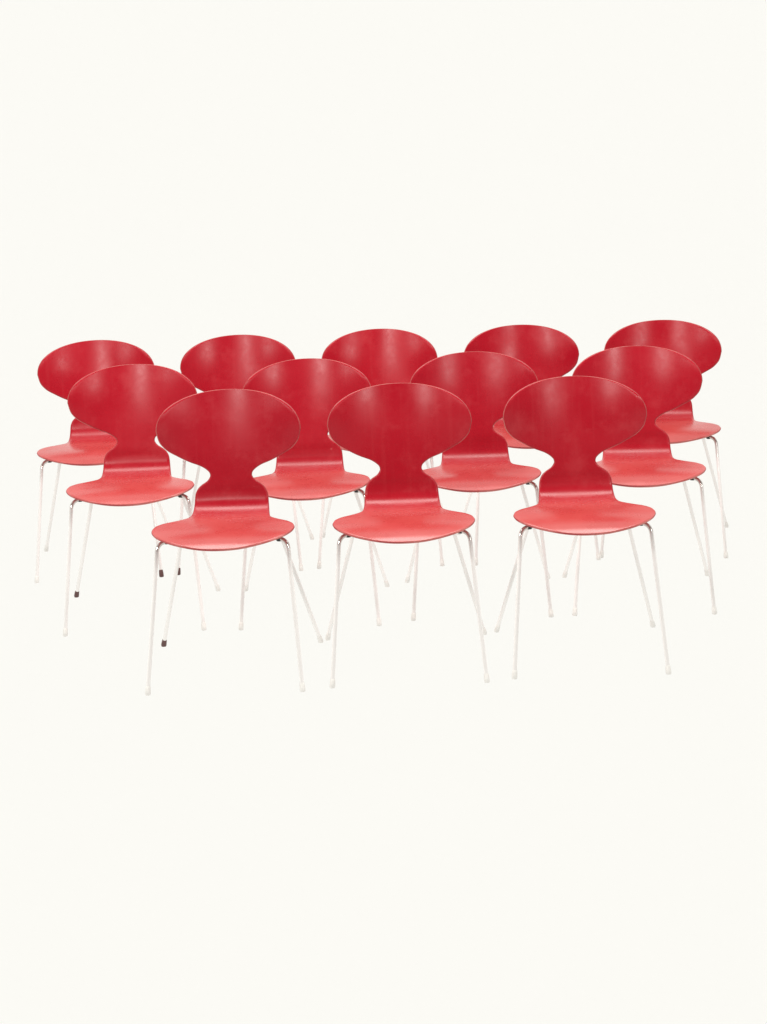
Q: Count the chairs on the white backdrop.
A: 12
